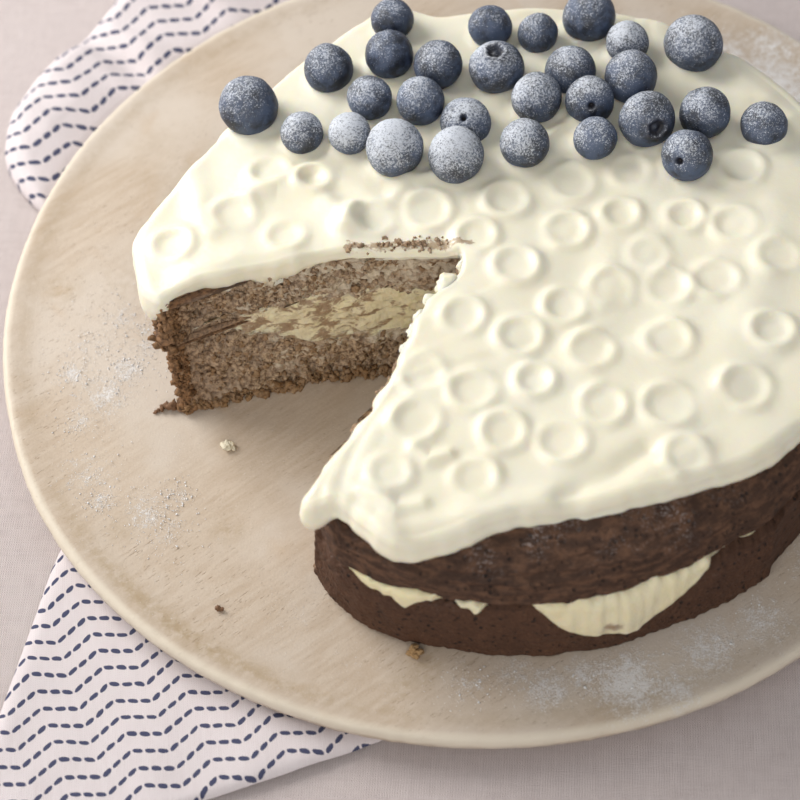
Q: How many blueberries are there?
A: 28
